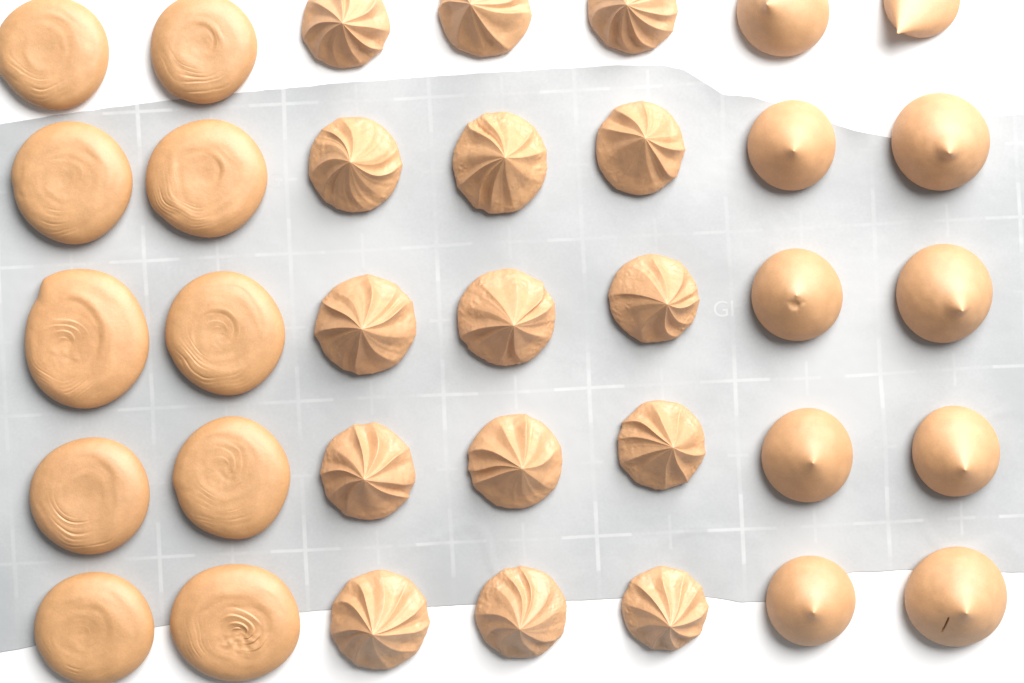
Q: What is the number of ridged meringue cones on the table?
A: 15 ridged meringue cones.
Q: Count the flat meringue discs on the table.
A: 10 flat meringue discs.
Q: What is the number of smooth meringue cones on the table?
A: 10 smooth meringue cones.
